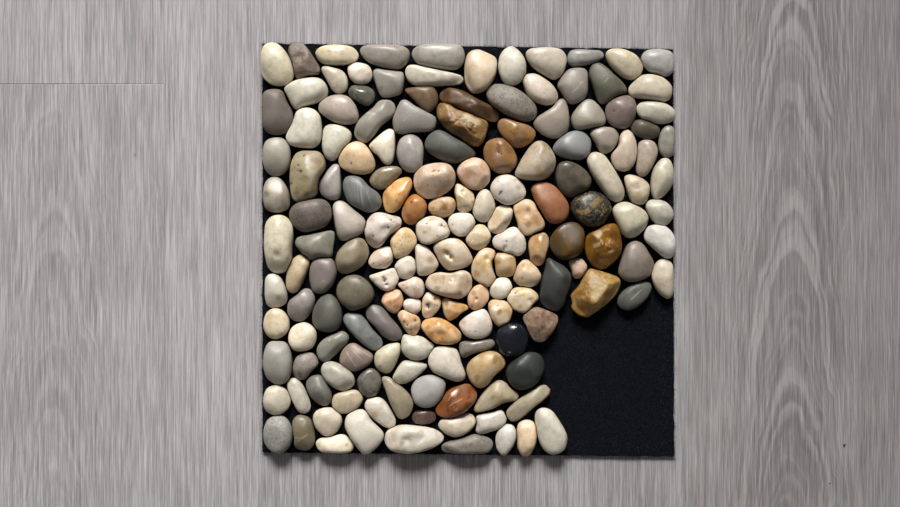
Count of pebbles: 162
